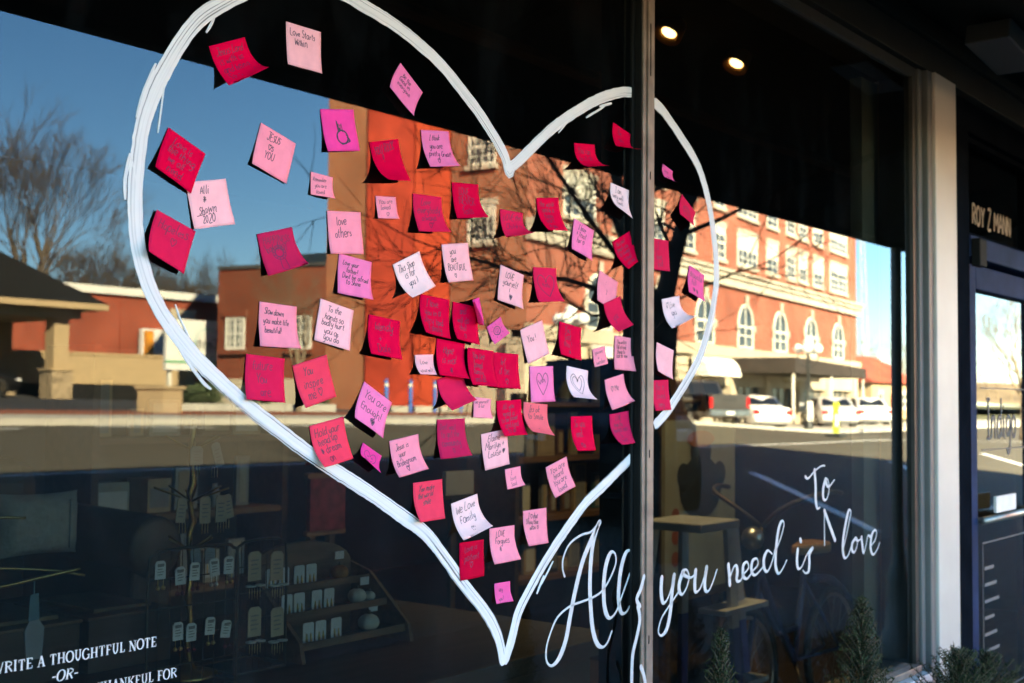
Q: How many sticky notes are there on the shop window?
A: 77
